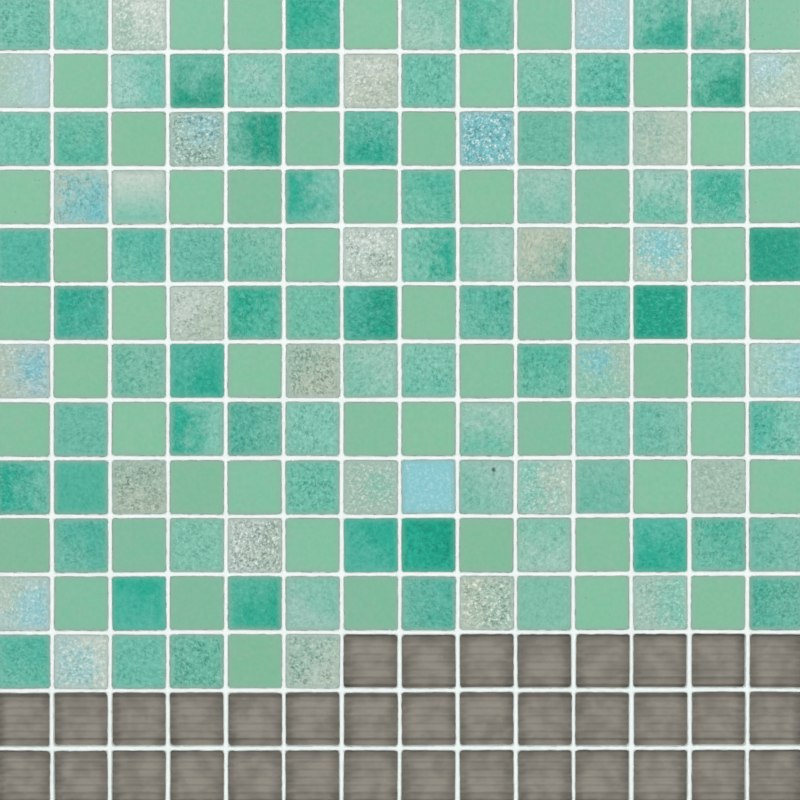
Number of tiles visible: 160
